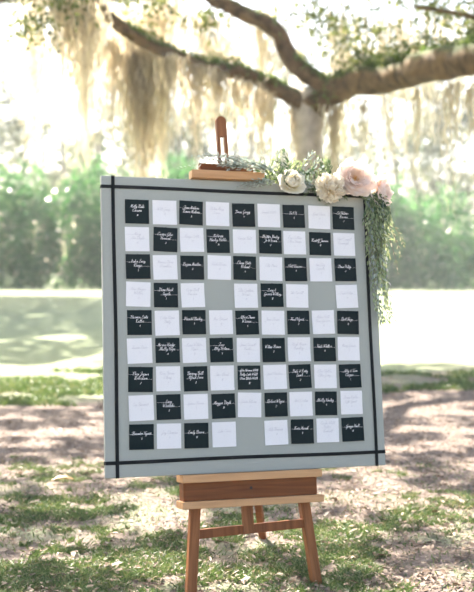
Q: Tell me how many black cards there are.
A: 38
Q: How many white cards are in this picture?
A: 40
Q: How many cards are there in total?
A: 78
